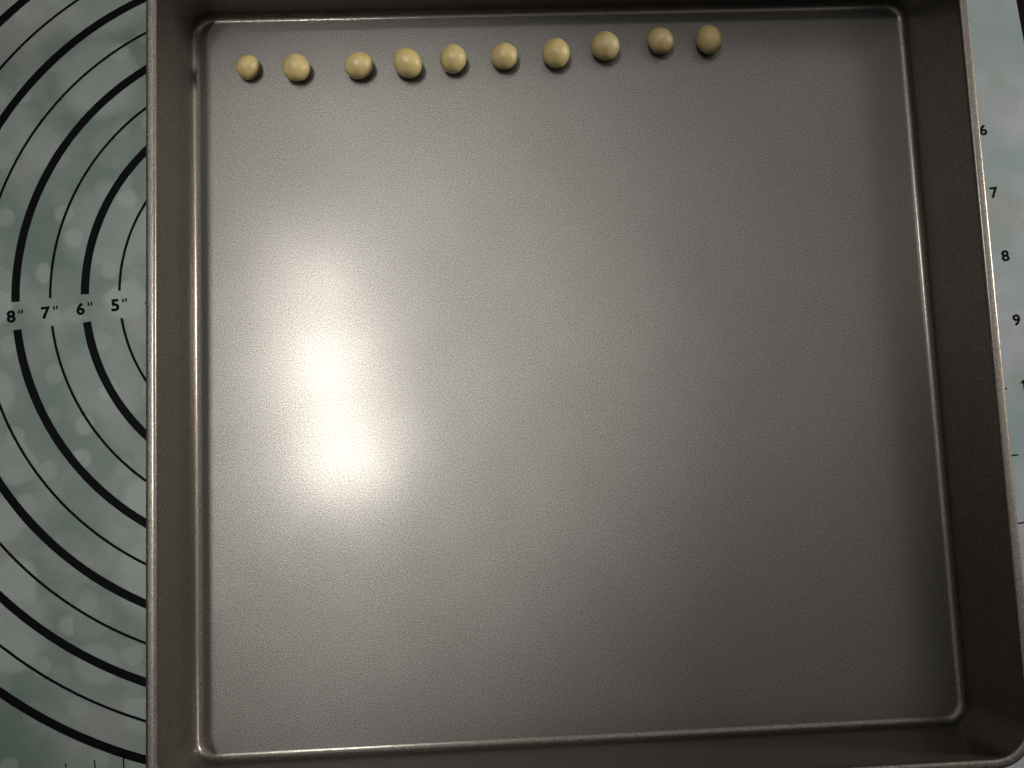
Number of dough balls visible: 10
